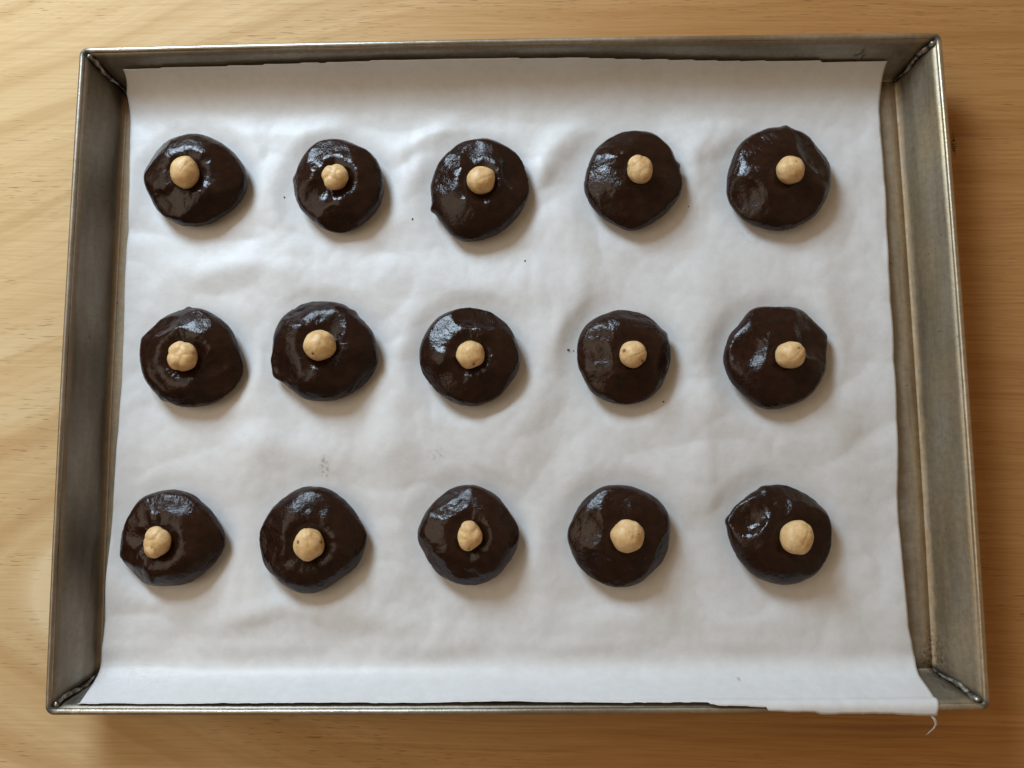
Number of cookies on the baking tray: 15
